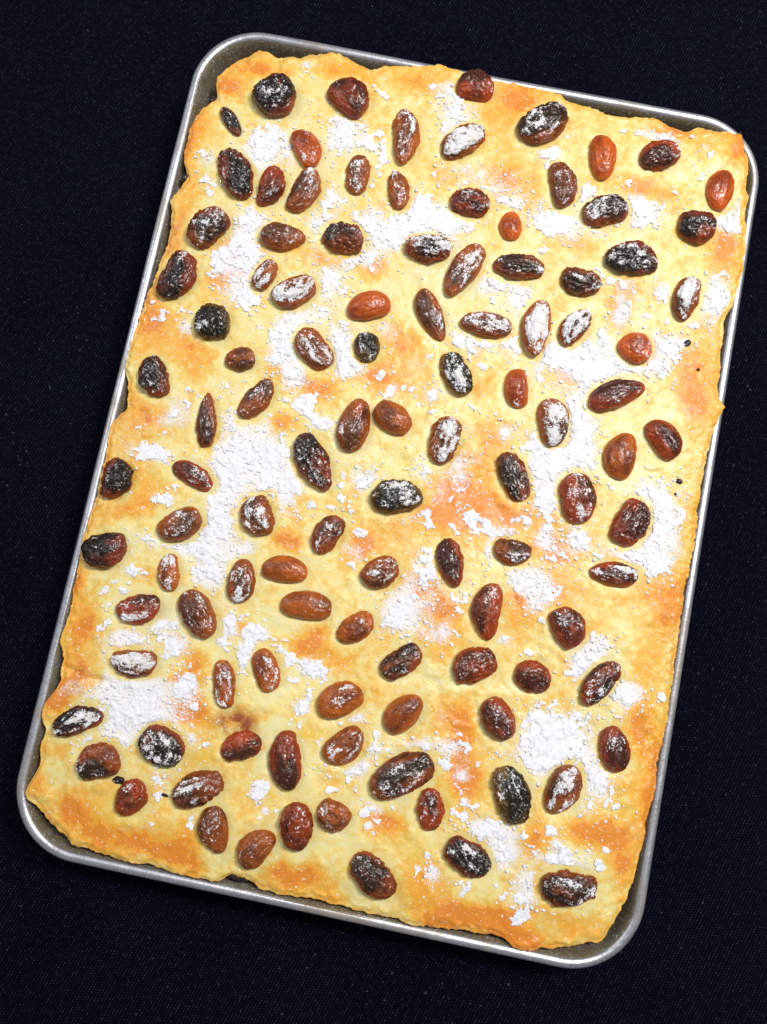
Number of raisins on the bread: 109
